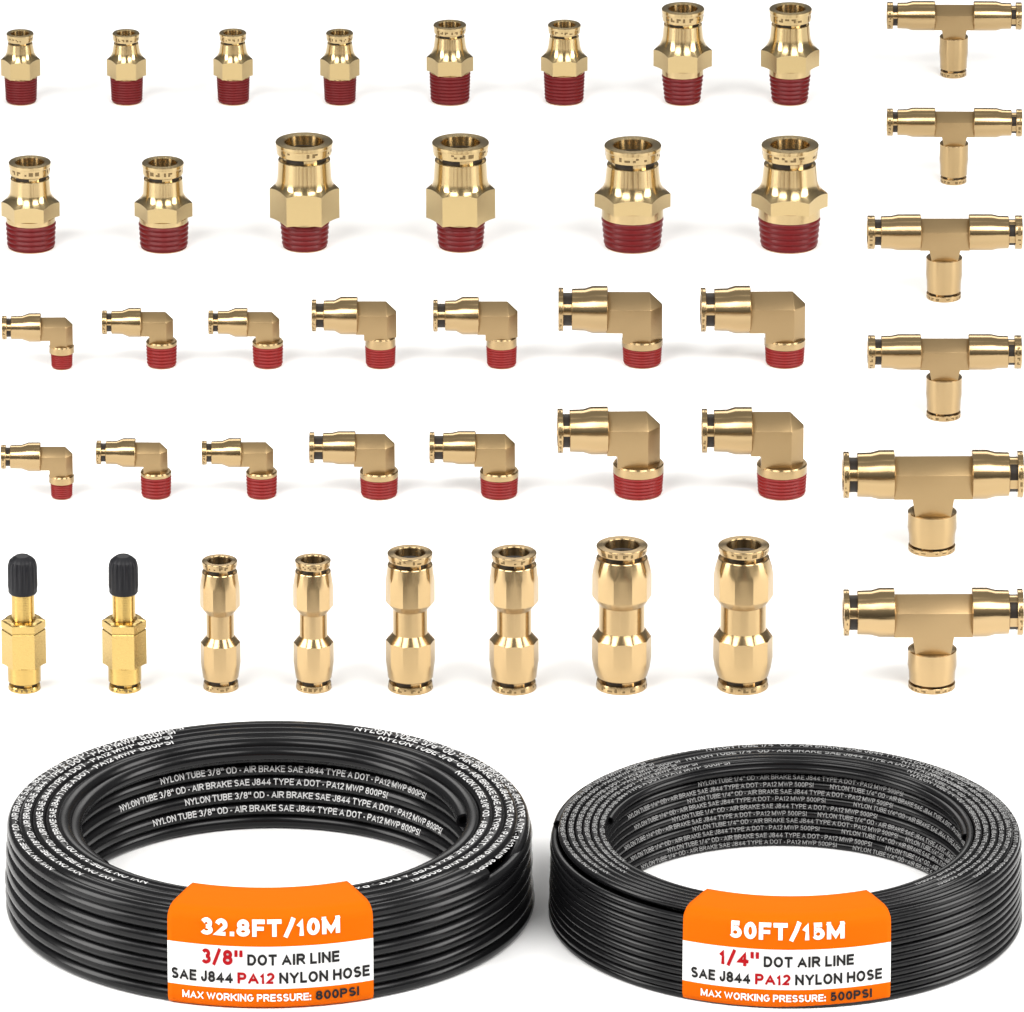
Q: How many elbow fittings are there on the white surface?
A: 14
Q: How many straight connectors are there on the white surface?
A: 14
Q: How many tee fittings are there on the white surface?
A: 6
